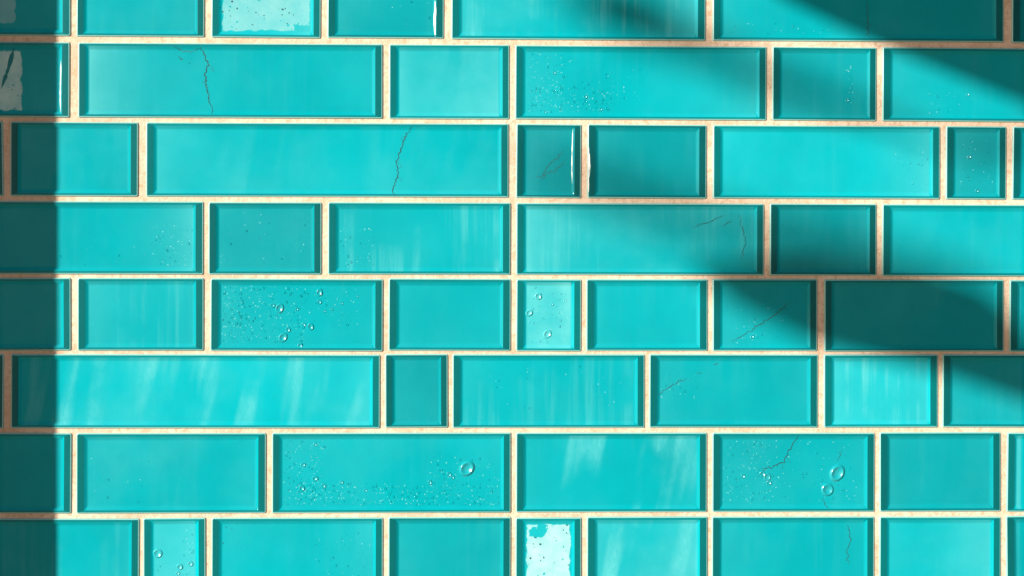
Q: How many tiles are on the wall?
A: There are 59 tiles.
